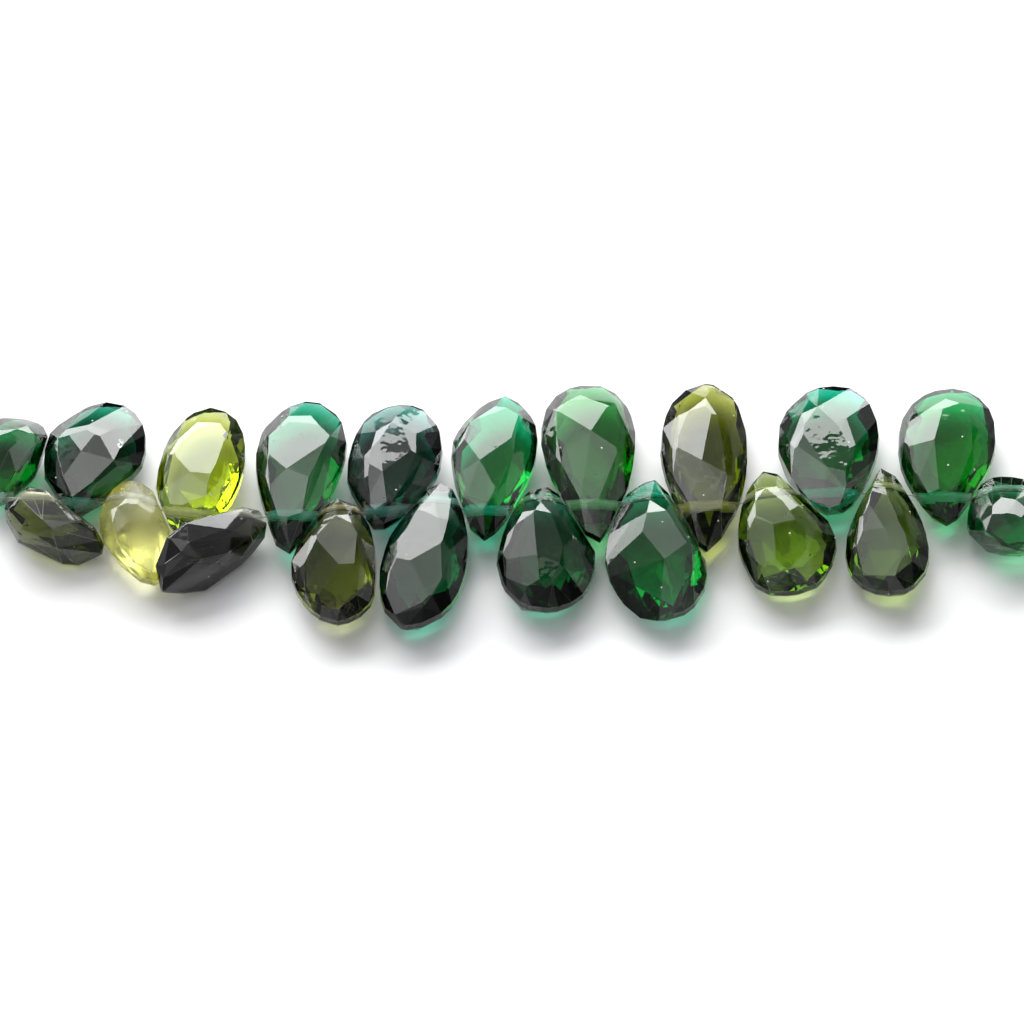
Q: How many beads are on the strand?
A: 20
